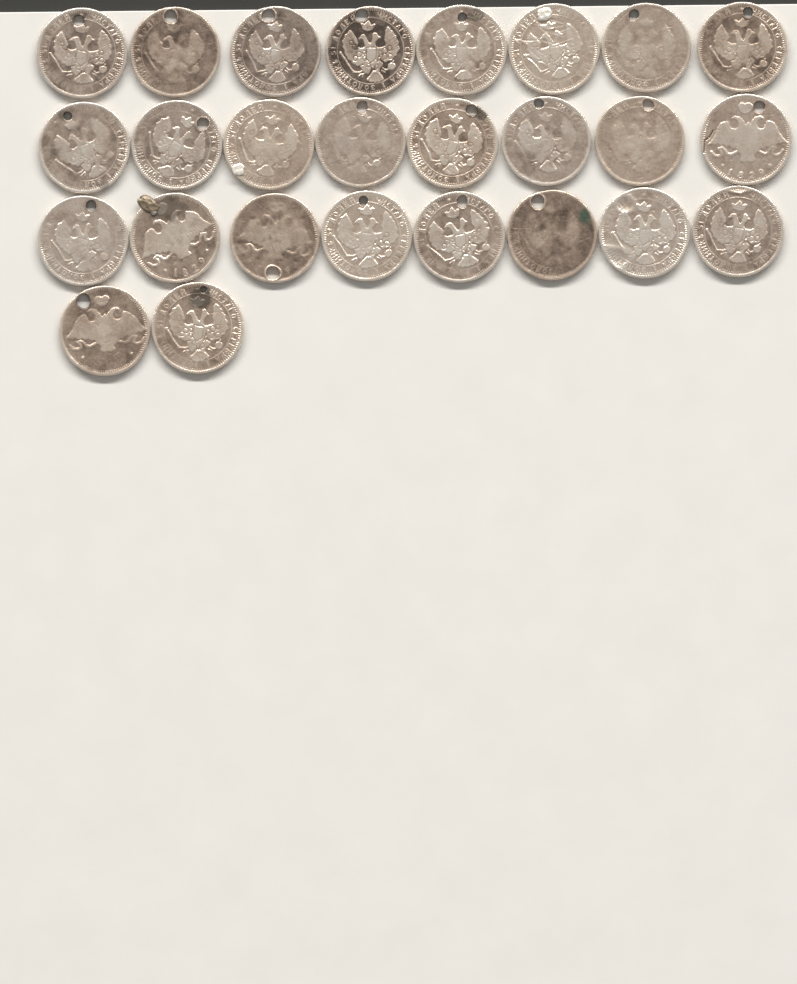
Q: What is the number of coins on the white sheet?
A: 26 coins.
